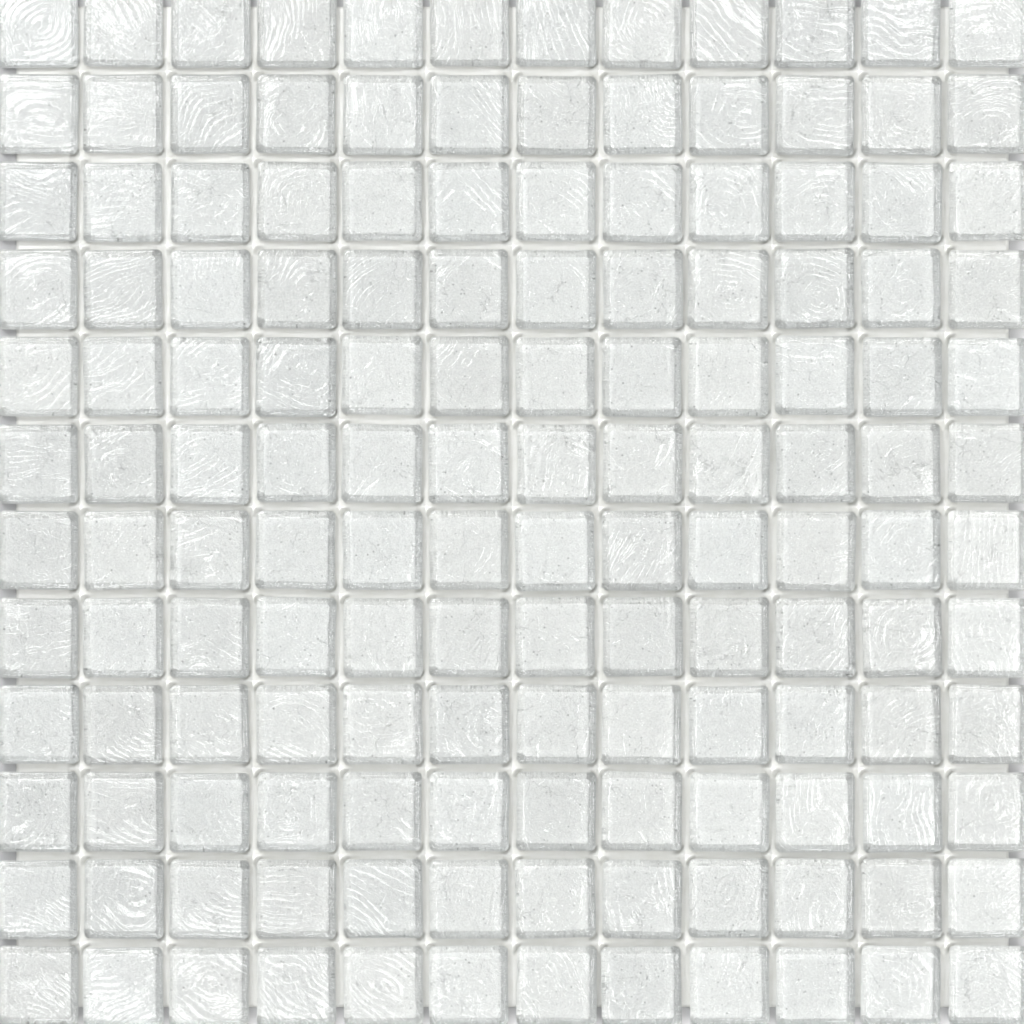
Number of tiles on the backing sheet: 144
